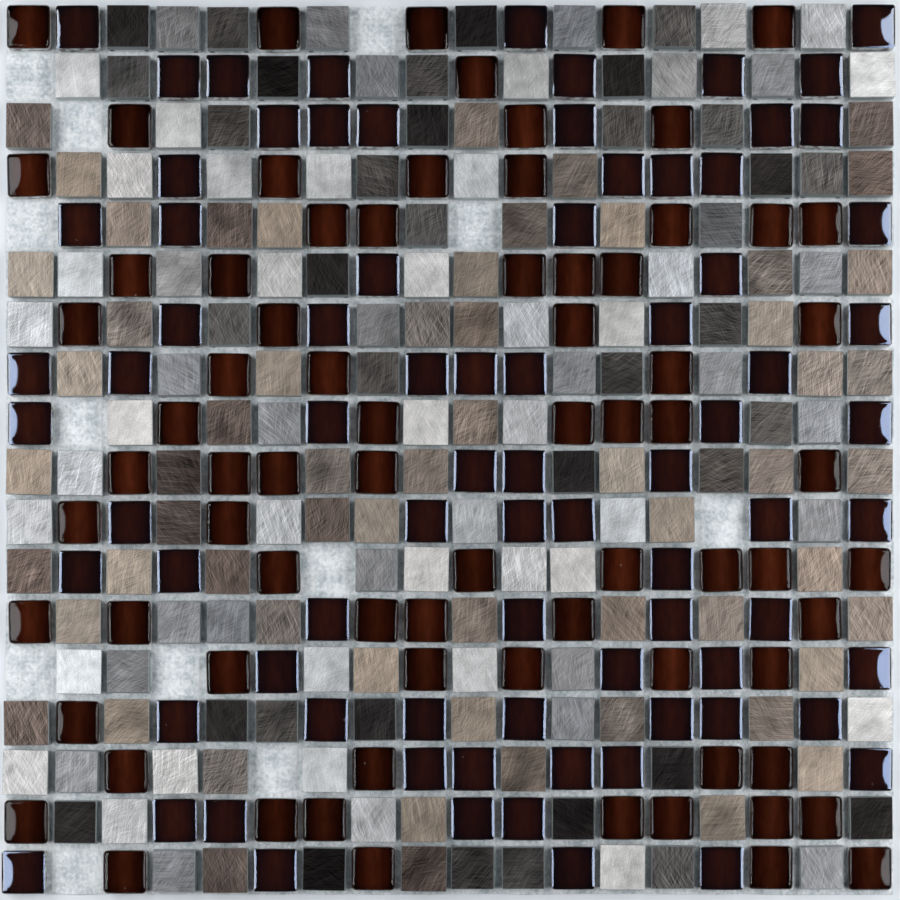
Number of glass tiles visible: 154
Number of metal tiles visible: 158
